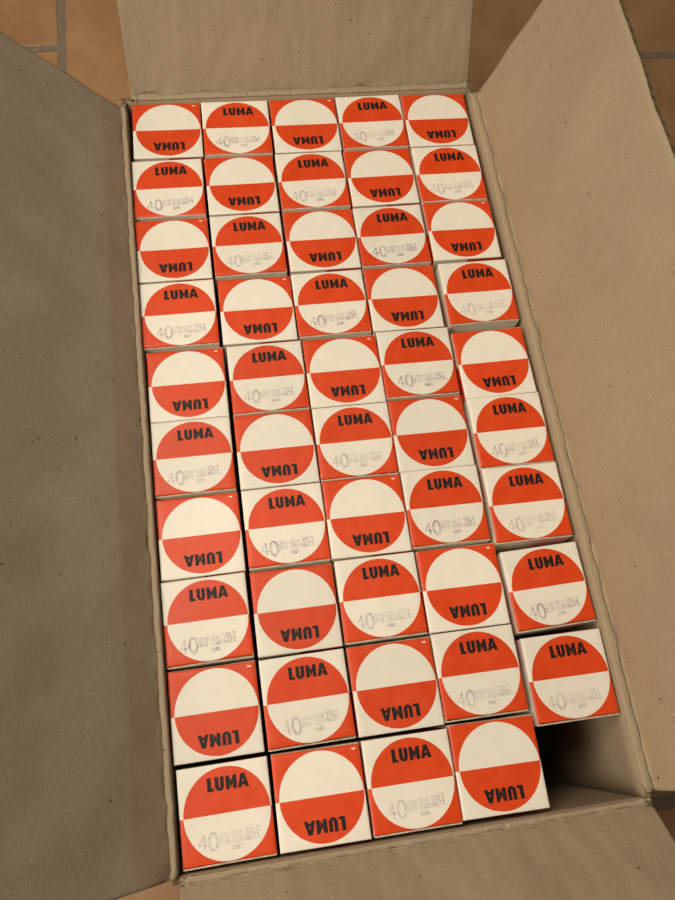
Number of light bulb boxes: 49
